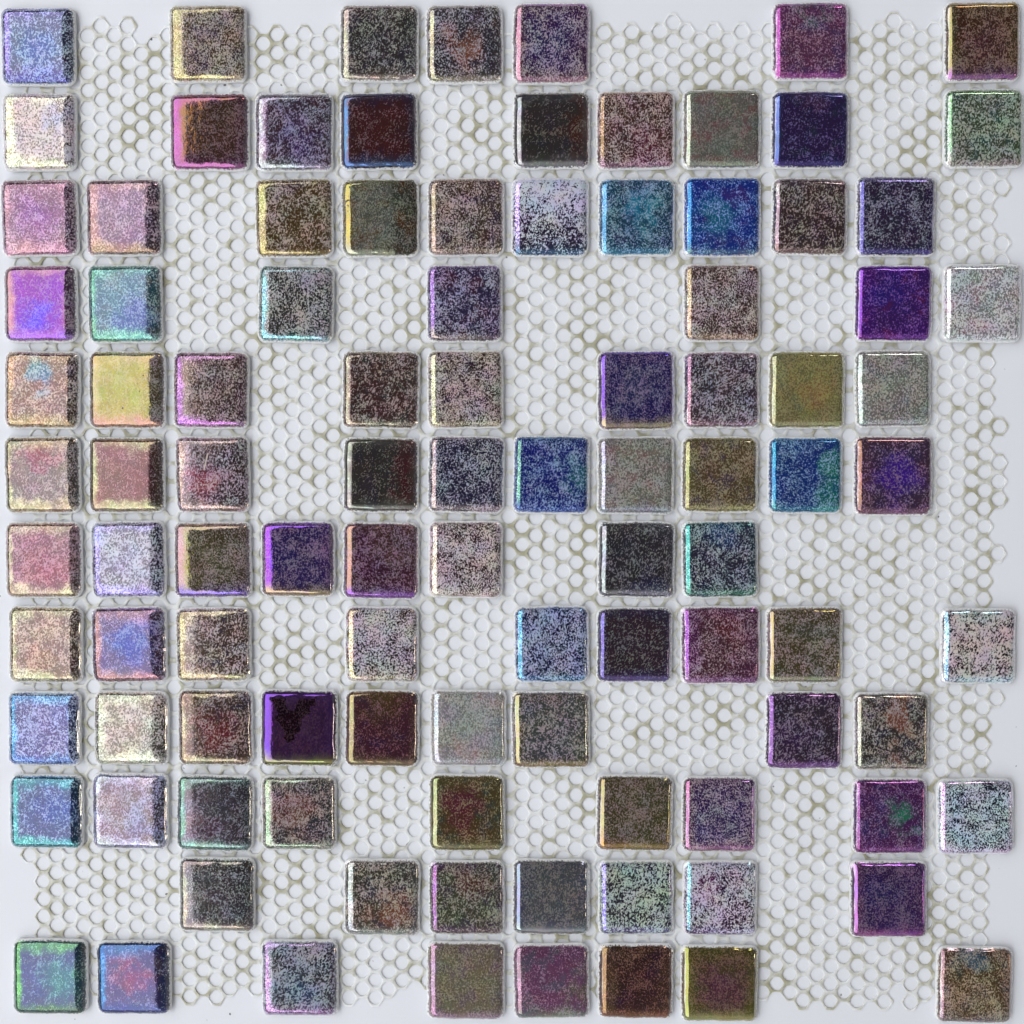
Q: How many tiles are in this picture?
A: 102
